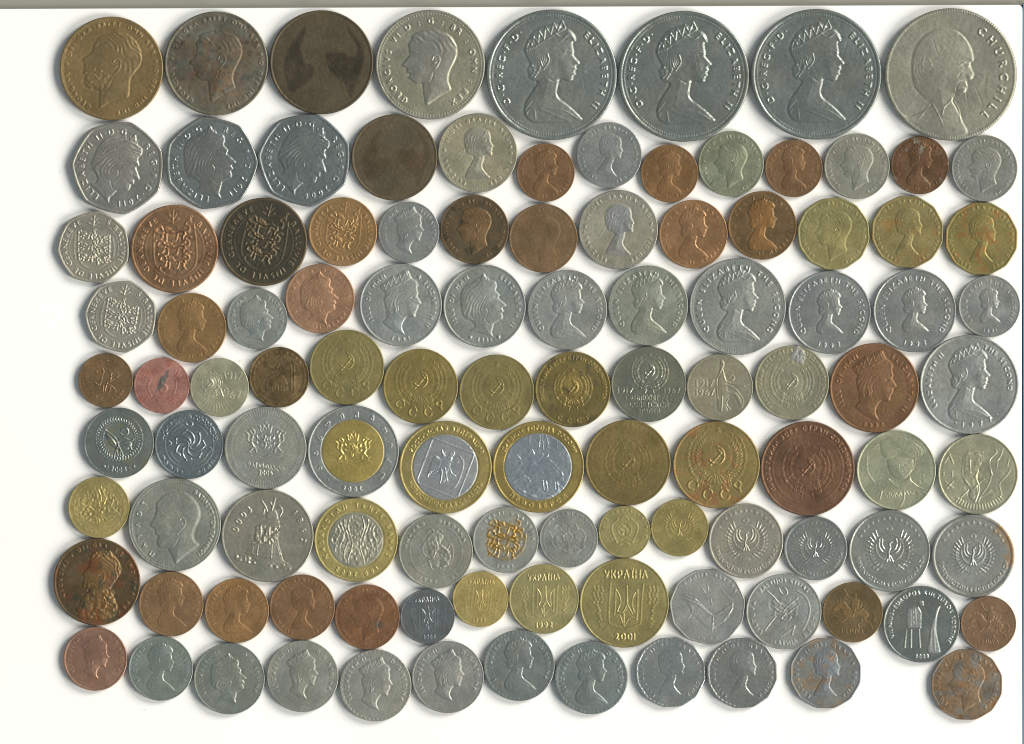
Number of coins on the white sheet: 109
